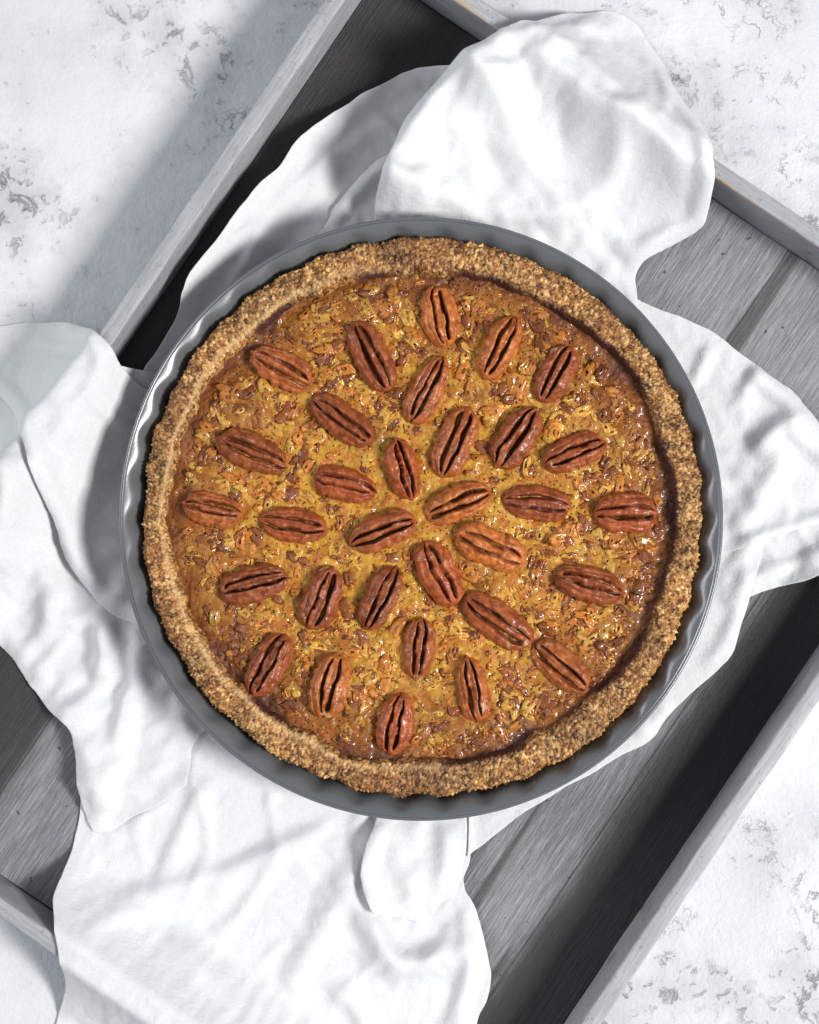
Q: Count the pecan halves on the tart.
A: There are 32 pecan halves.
